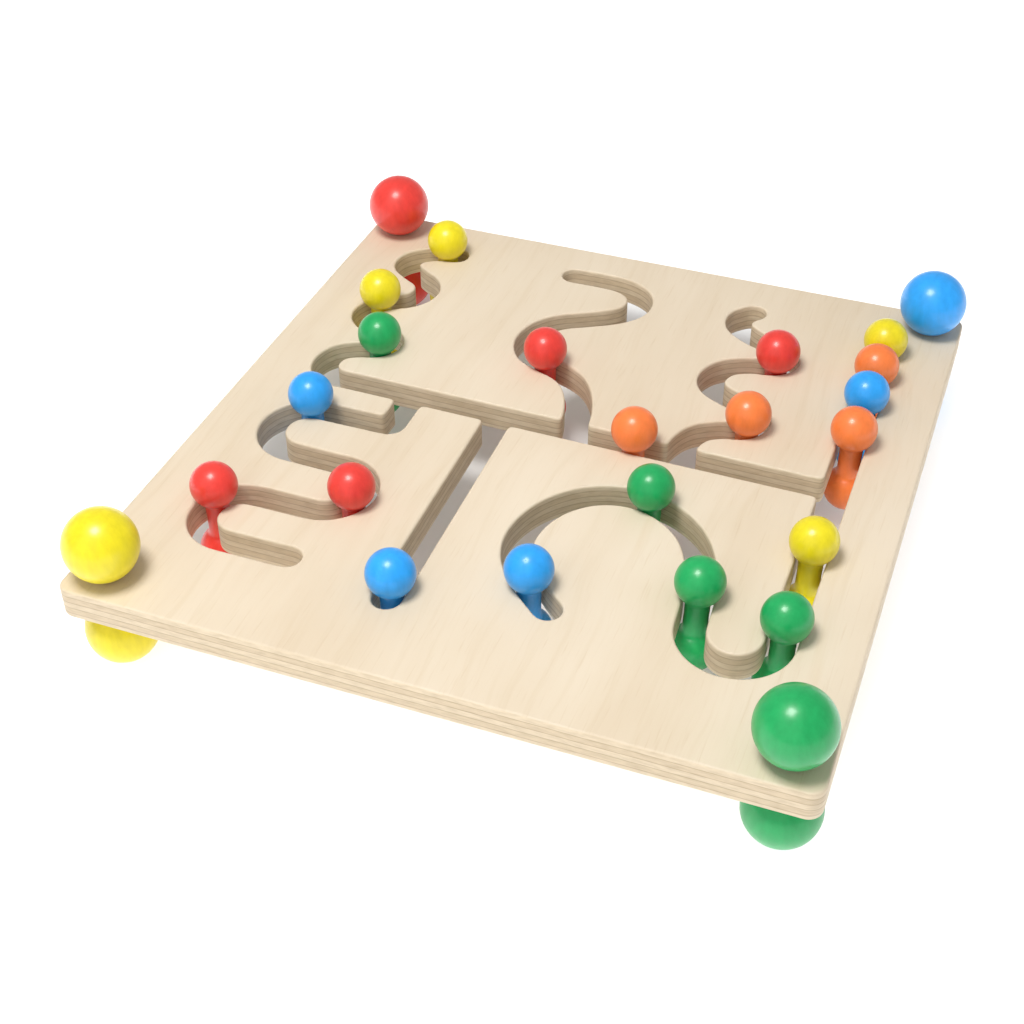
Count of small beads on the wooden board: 20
